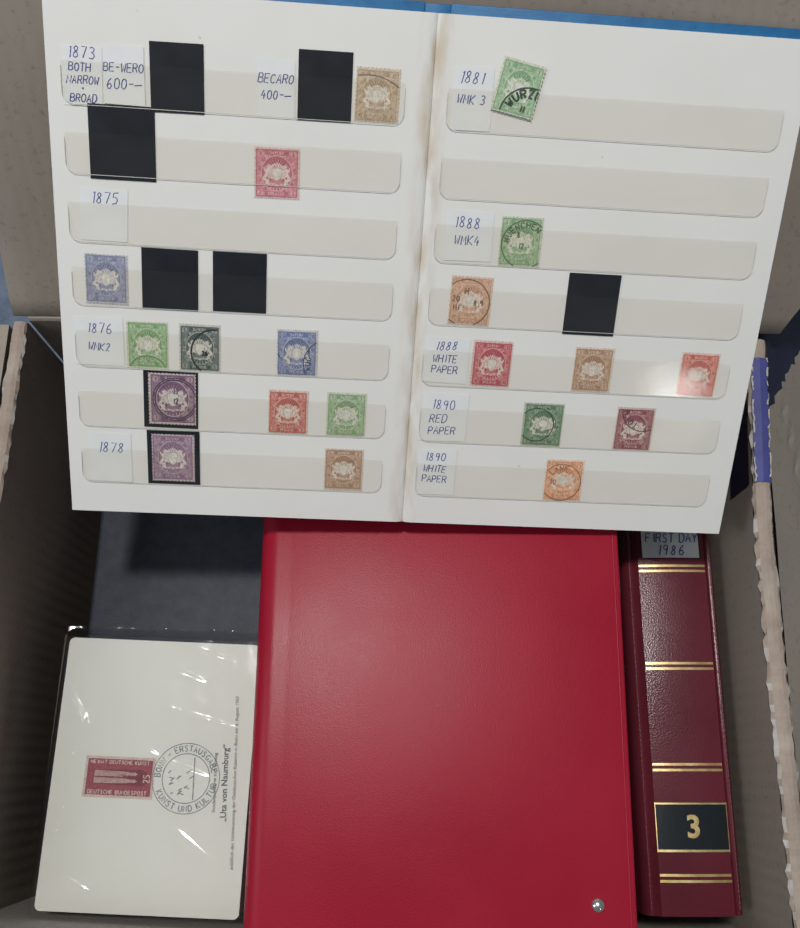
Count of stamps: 21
